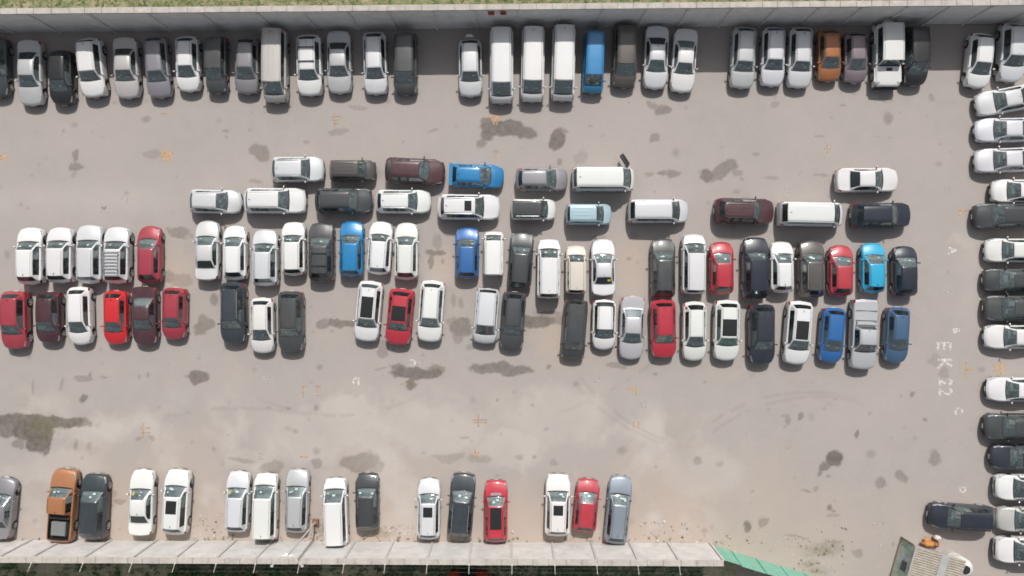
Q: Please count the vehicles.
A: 134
